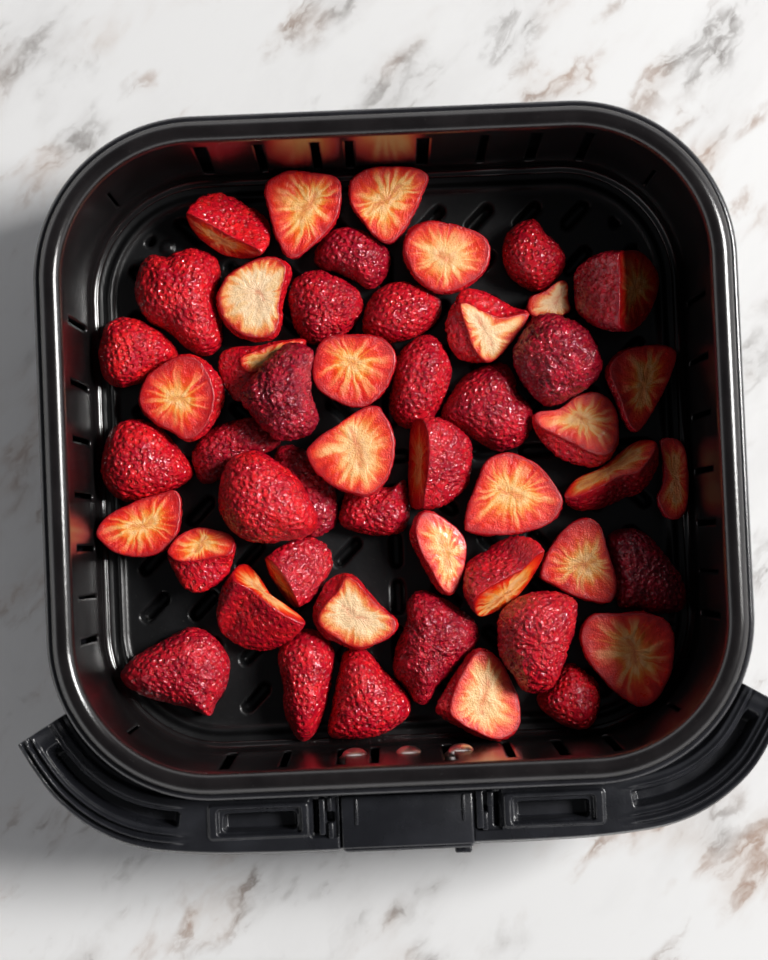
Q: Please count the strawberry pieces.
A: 50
